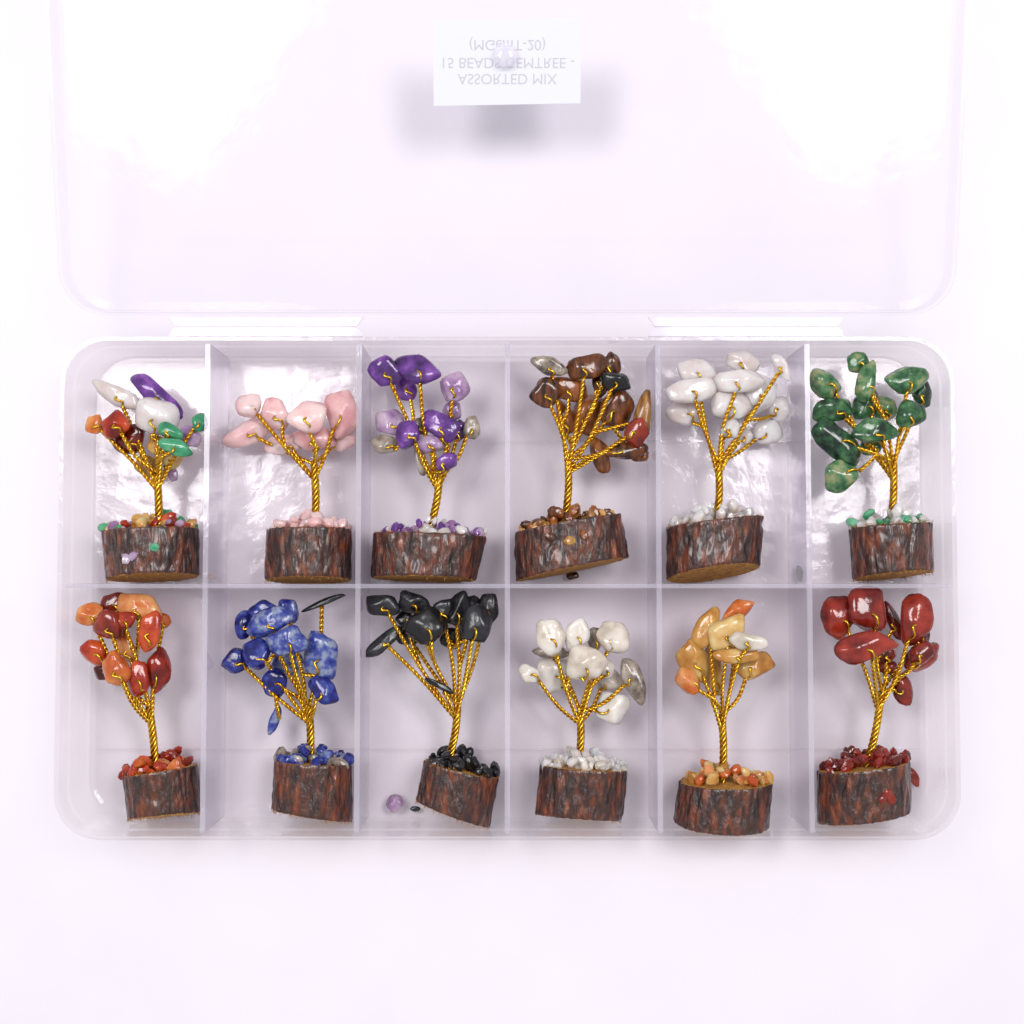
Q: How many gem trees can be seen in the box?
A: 12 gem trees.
